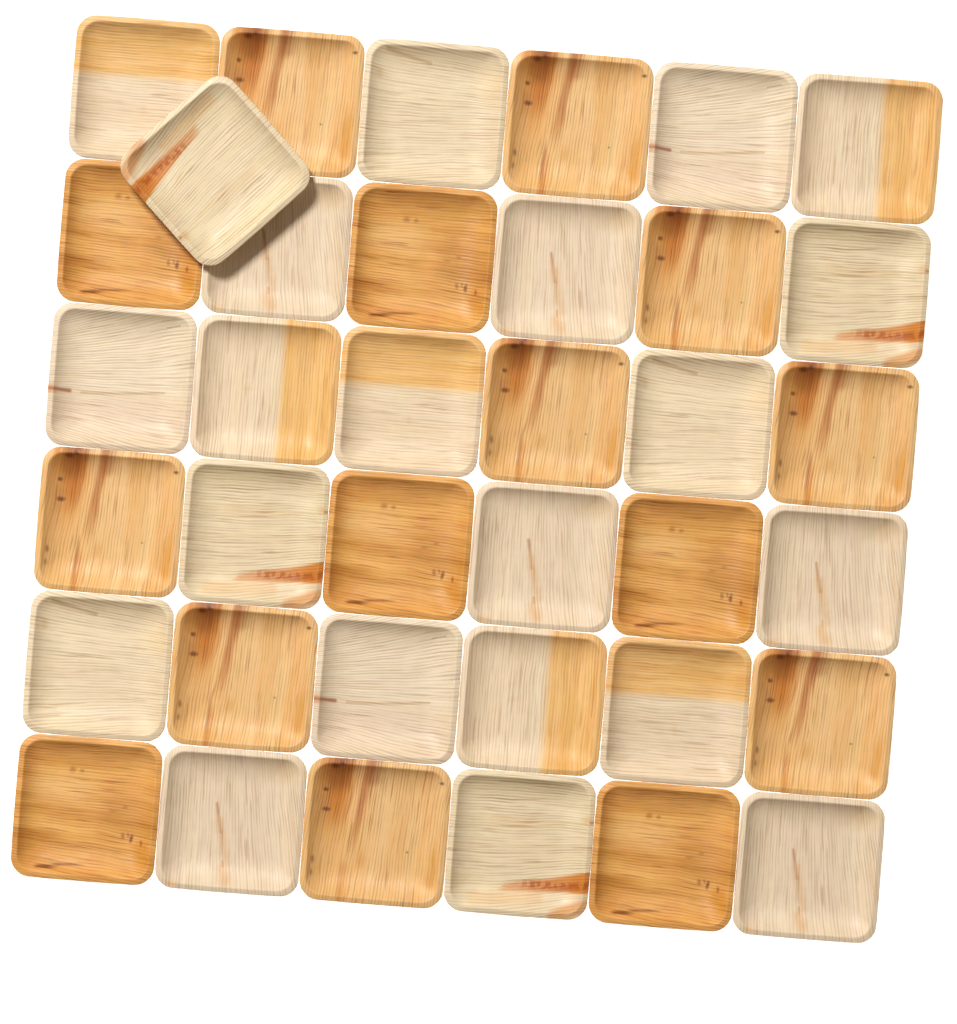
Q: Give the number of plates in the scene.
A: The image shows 37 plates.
